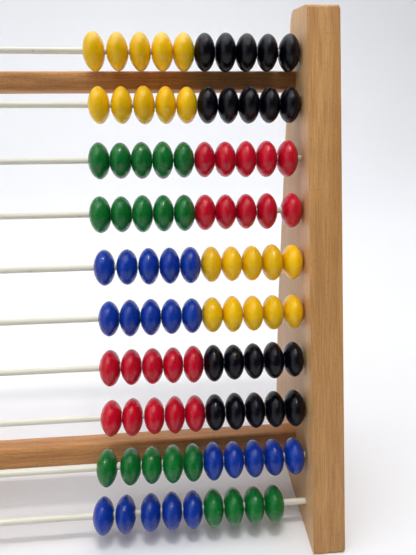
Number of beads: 99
